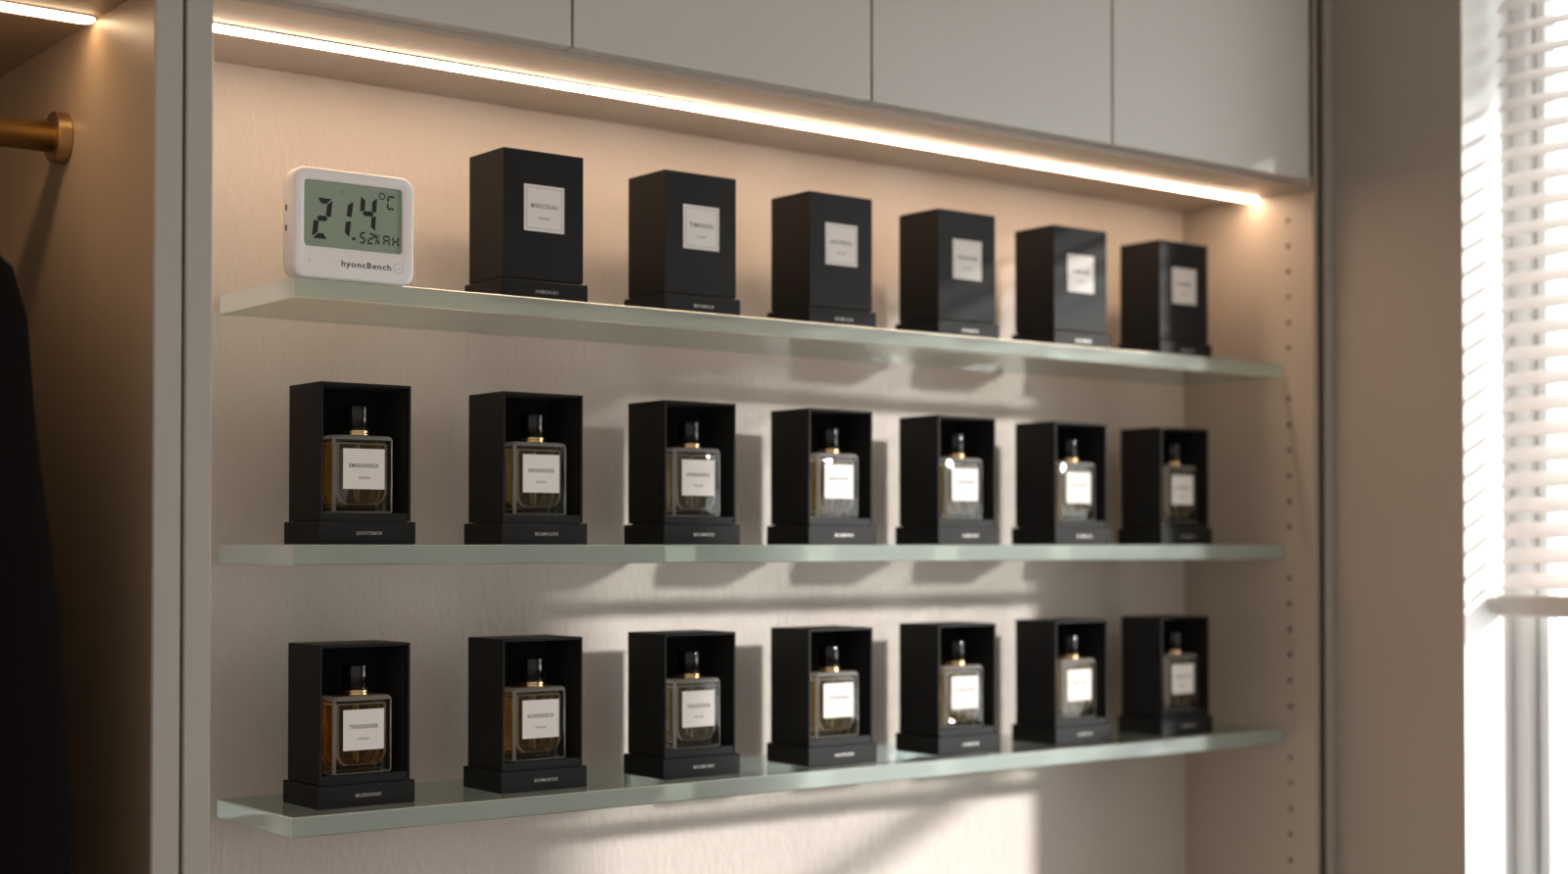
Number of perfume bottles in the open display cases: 14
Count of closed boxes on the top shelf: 6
